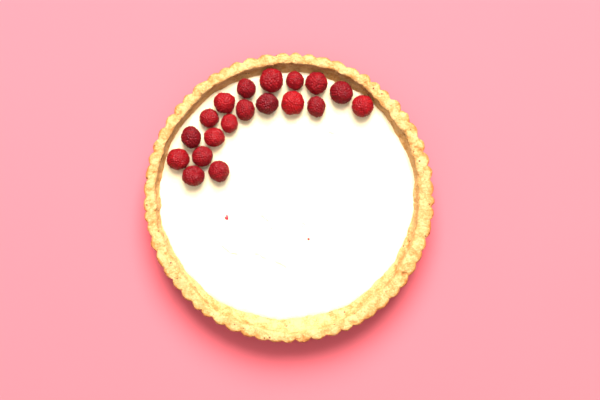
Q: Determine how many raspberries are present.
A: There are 19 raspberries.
